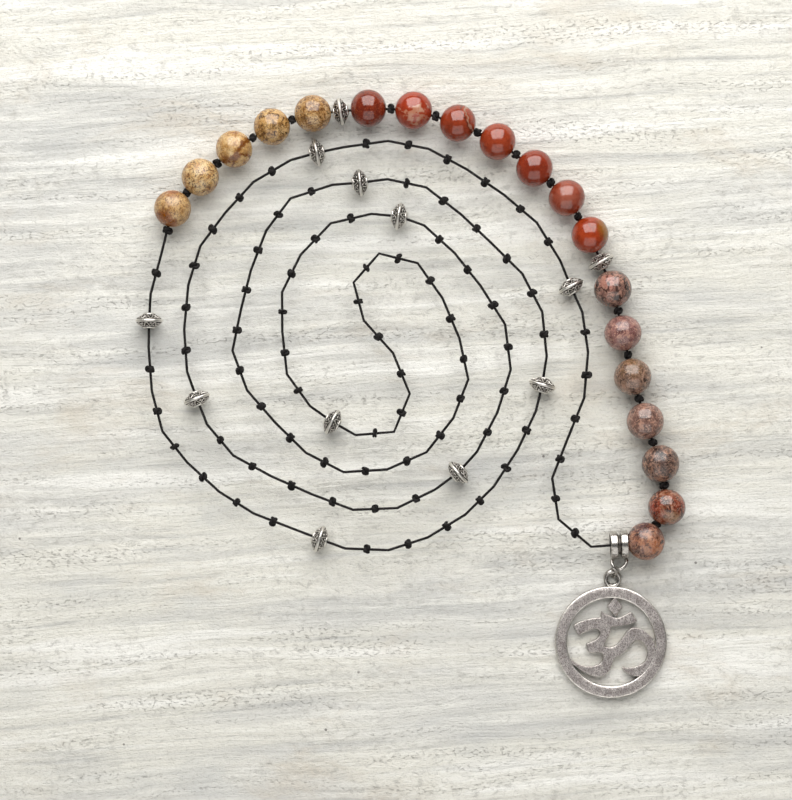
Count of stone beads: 19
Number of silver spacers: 12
